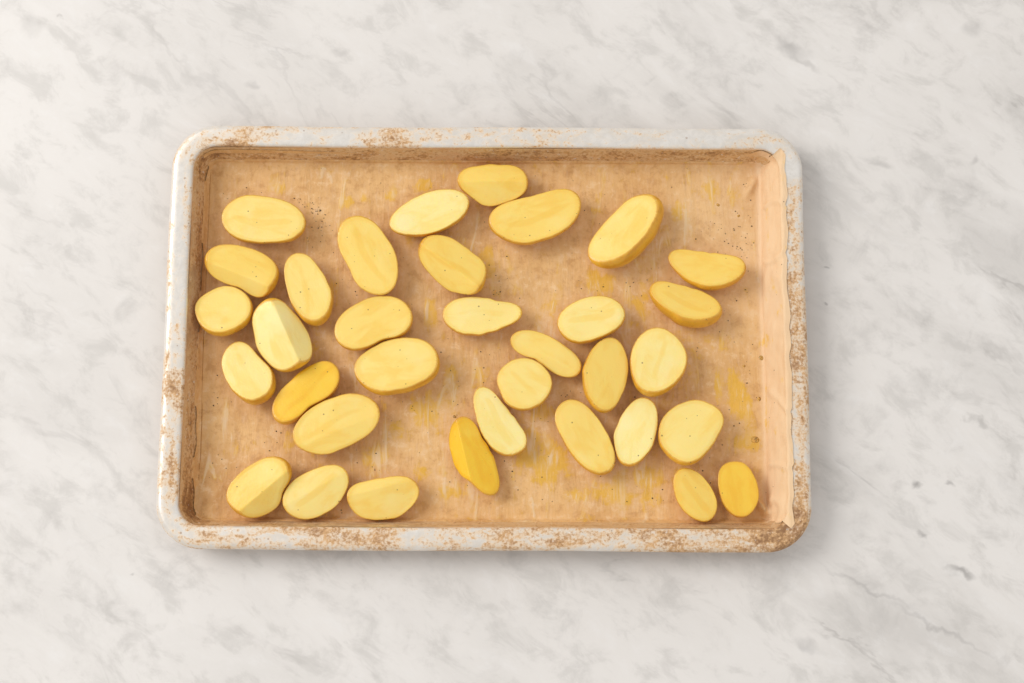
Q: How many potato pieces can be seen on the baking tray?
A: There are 34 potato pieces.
